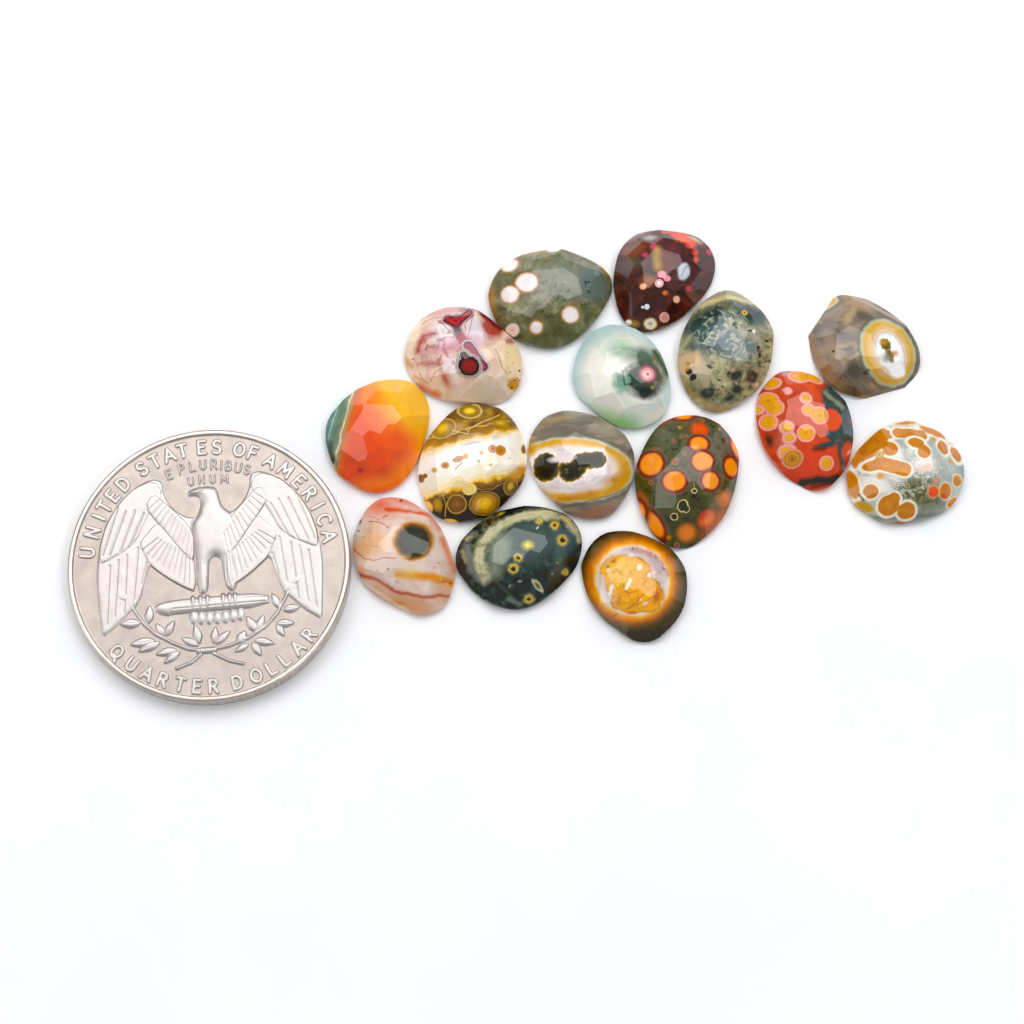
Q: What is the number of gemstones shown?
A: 15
